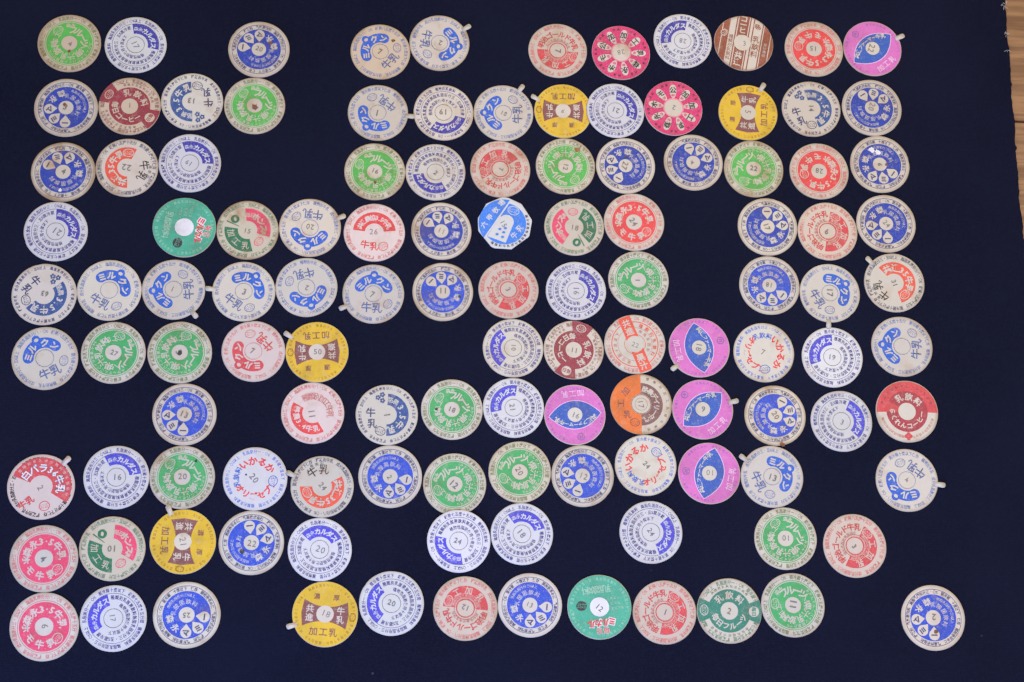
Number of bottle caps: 119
